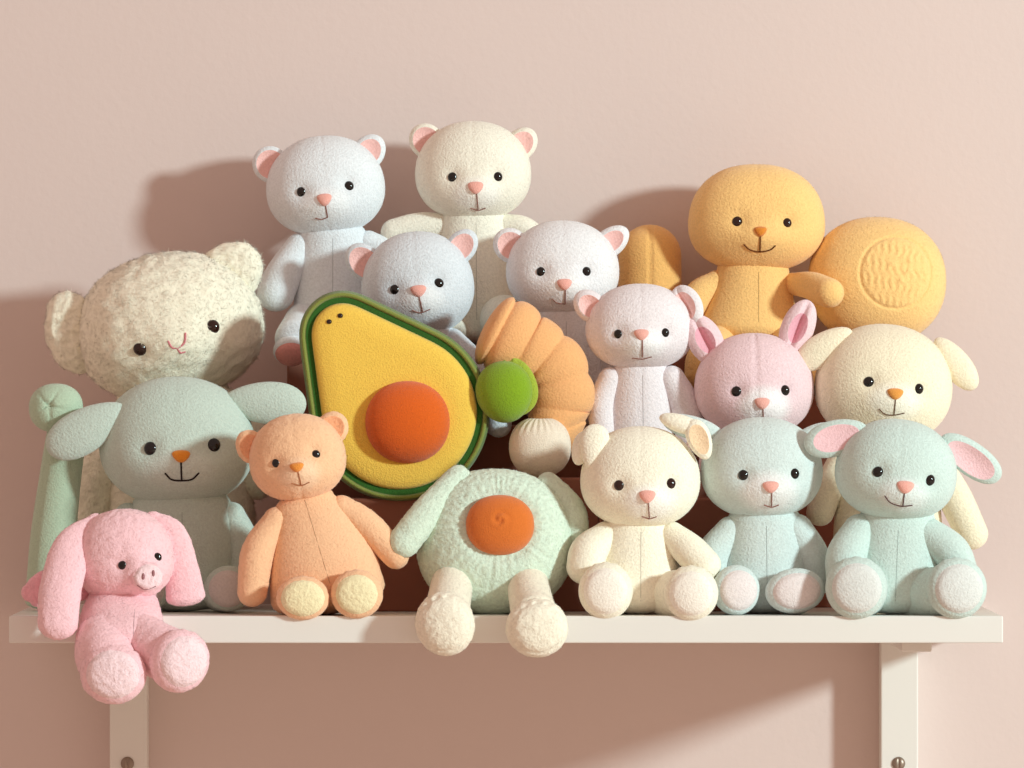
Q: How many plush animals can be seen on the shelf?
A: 15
